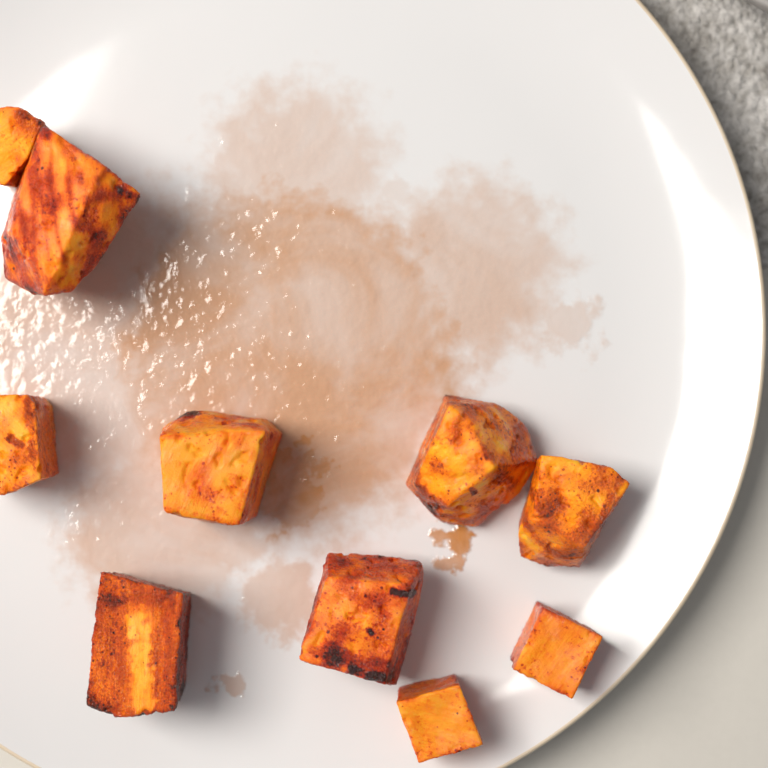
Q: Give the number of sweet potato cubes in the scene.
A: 10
